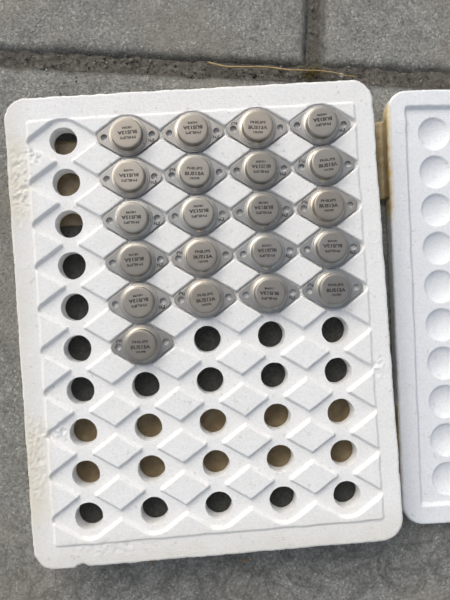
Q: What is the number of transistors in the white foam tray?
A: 21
